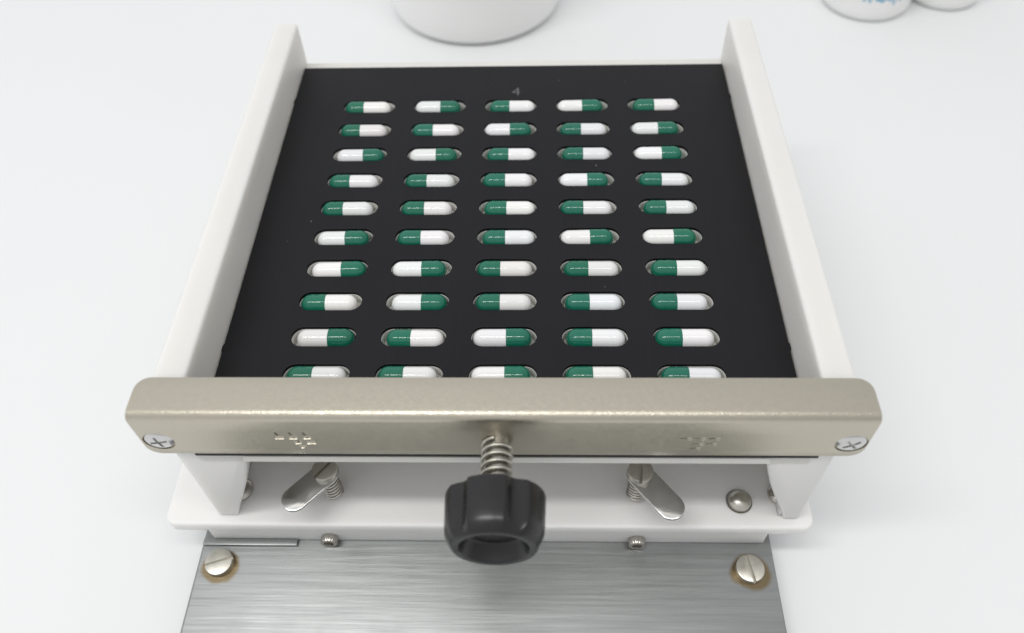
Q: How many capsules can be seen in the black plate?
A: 50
